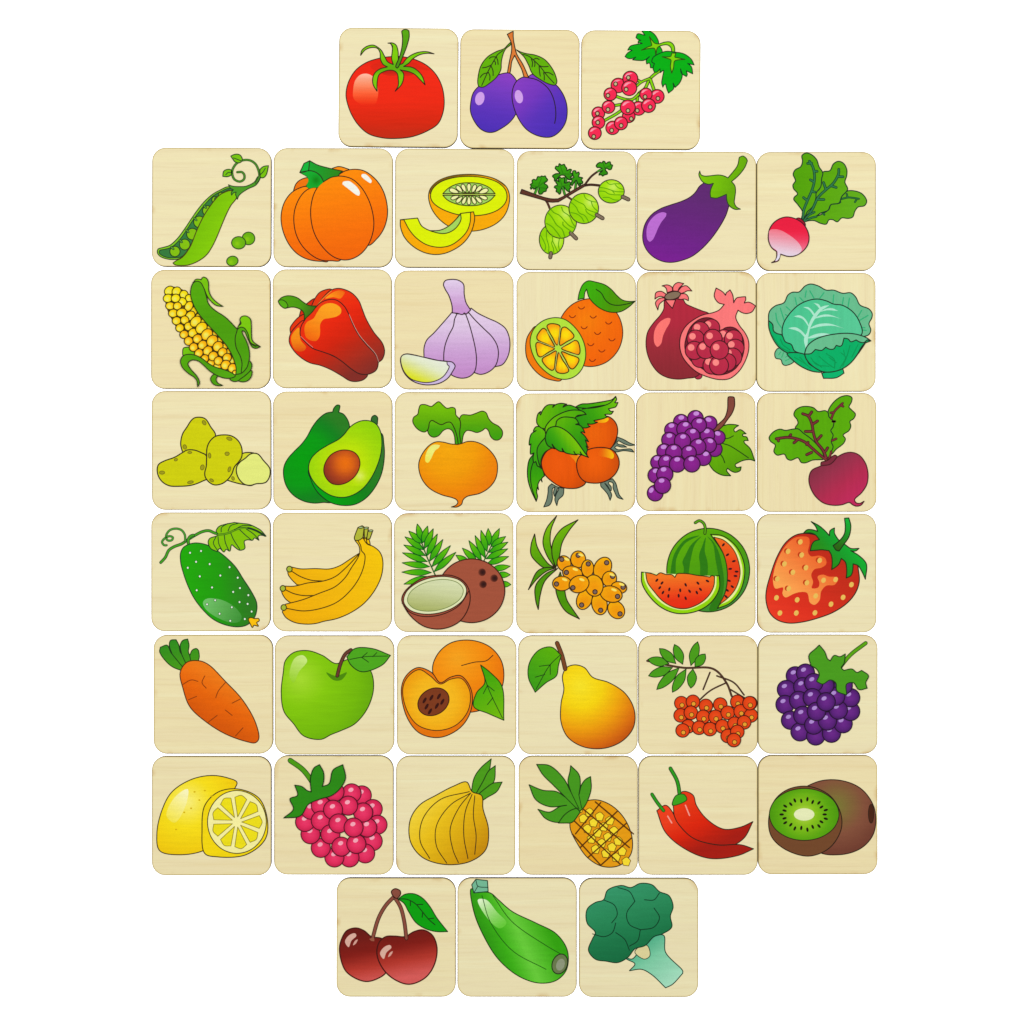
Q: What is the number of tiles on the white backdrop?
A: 42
